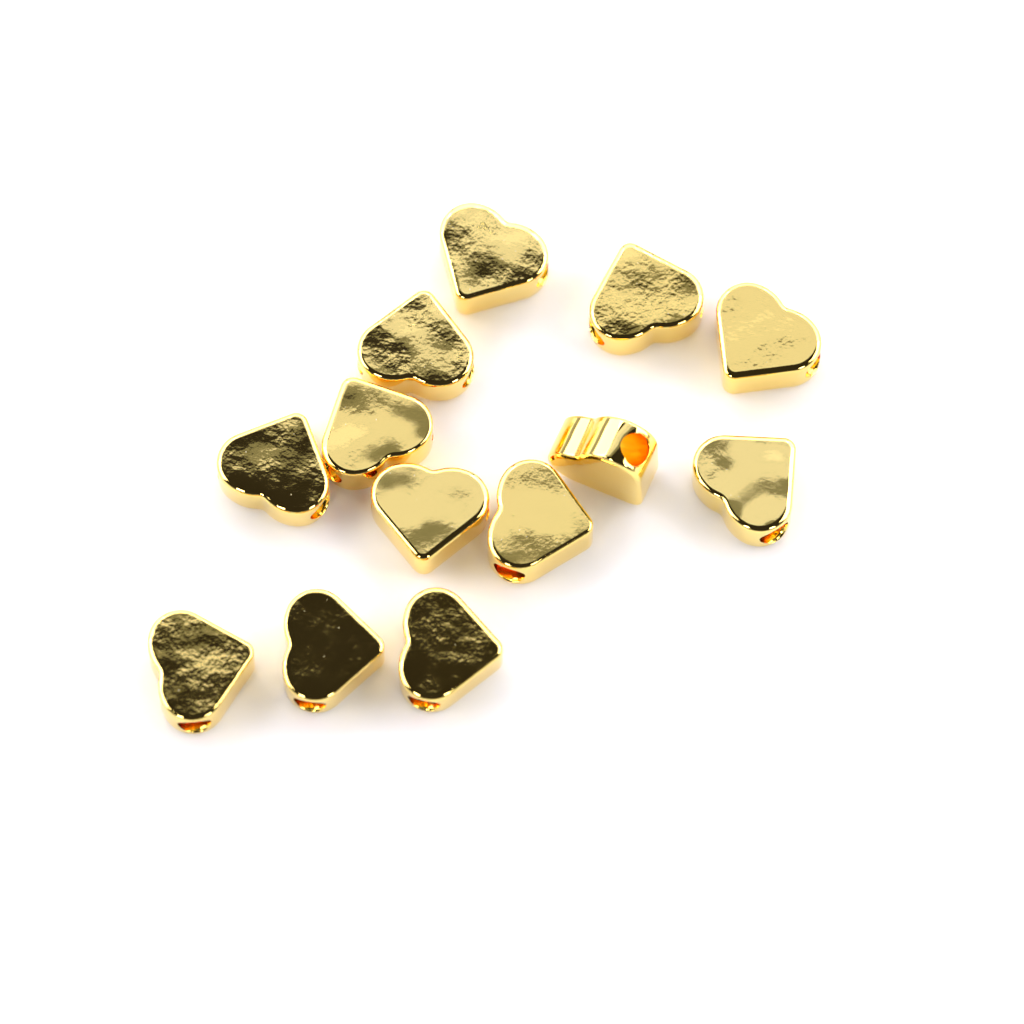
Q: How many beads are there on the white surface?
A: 13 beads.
